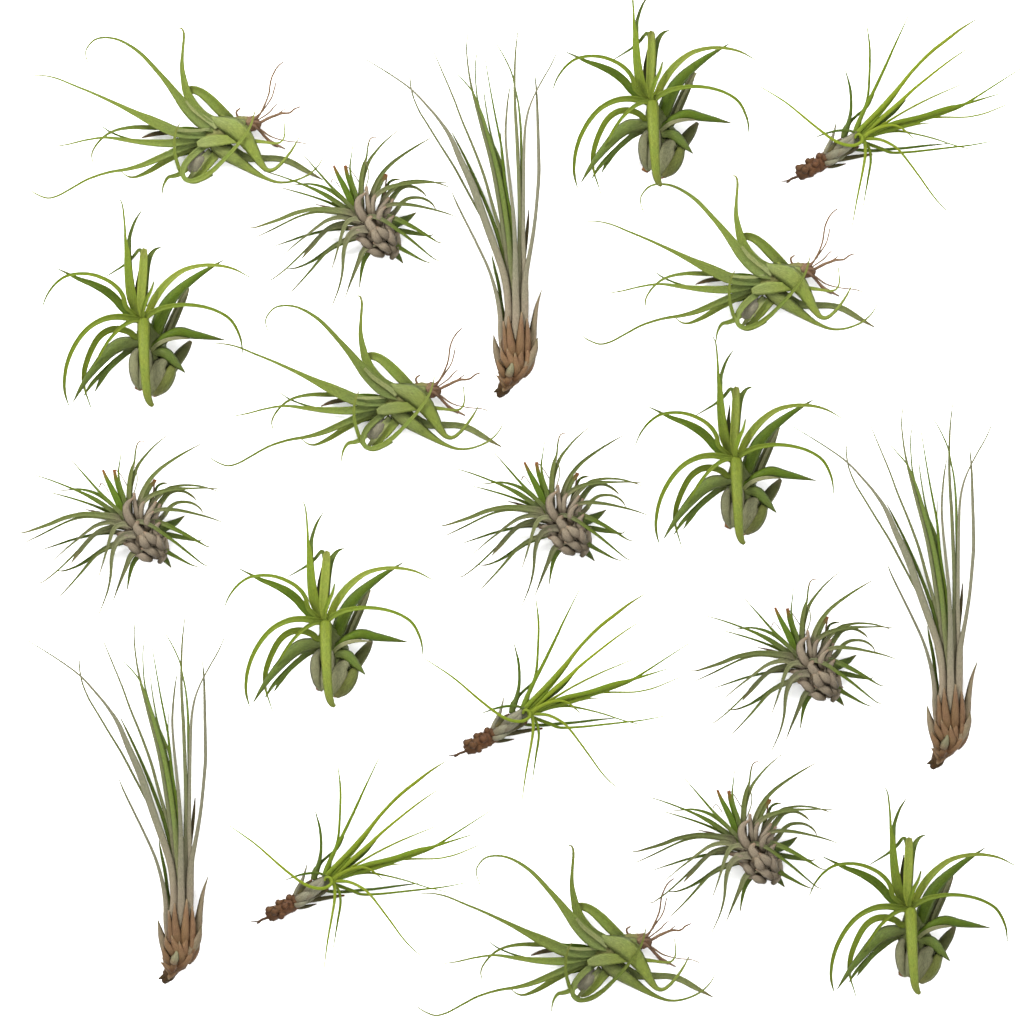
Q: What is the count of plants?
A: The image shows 20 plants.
